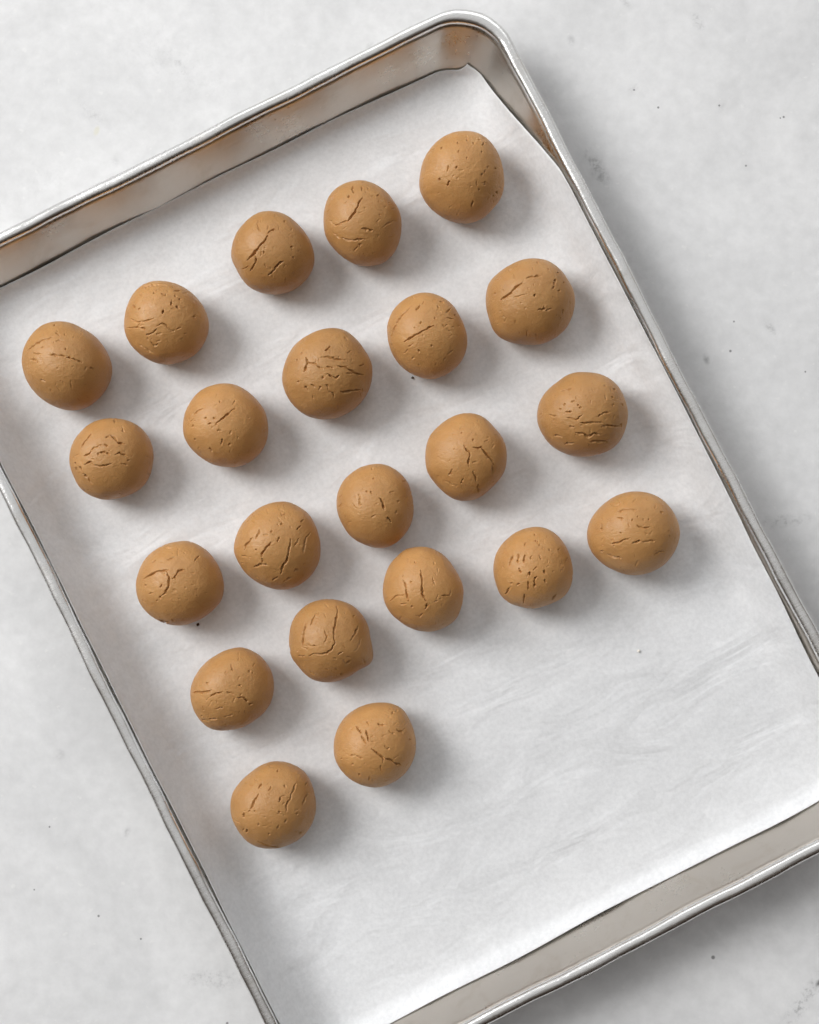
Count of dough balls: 22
